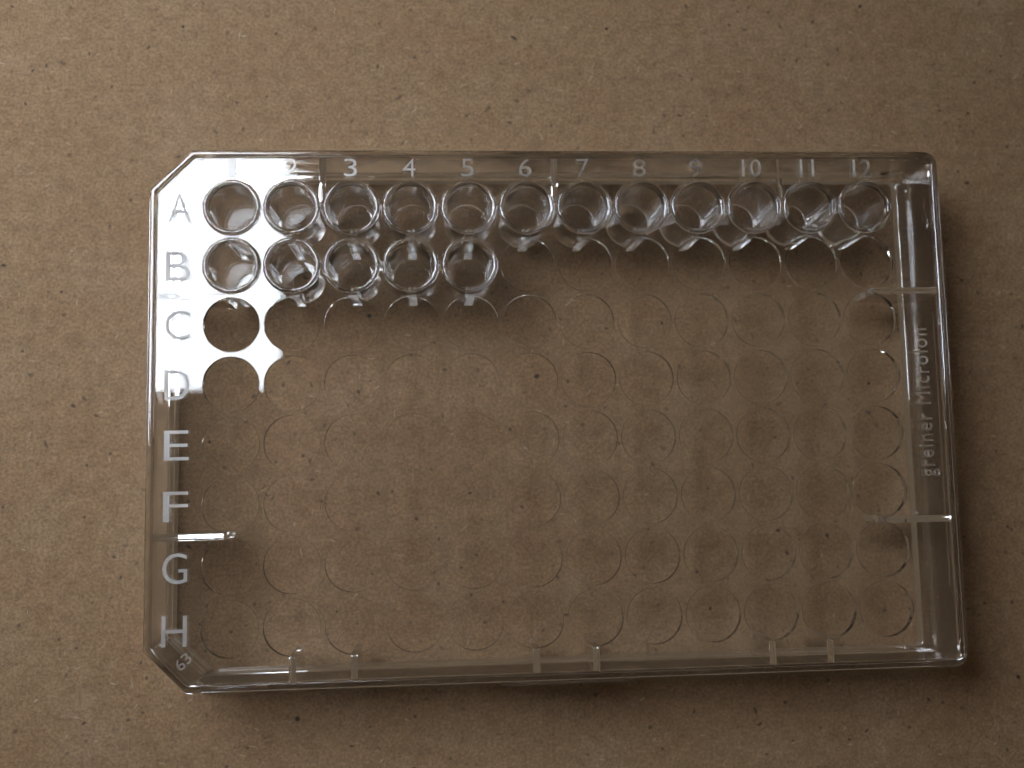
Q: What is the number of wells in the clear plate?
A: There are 17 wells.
